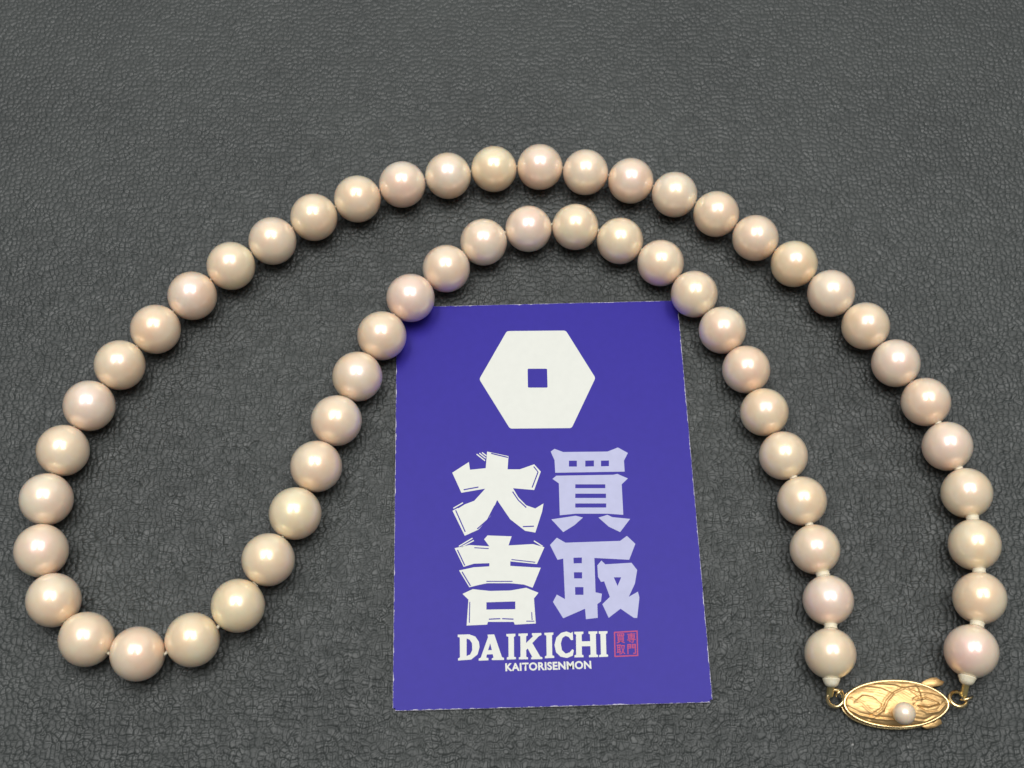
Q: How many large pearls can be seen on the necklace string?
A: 57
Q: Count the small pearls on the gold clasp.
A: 1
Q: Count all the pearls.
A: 58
